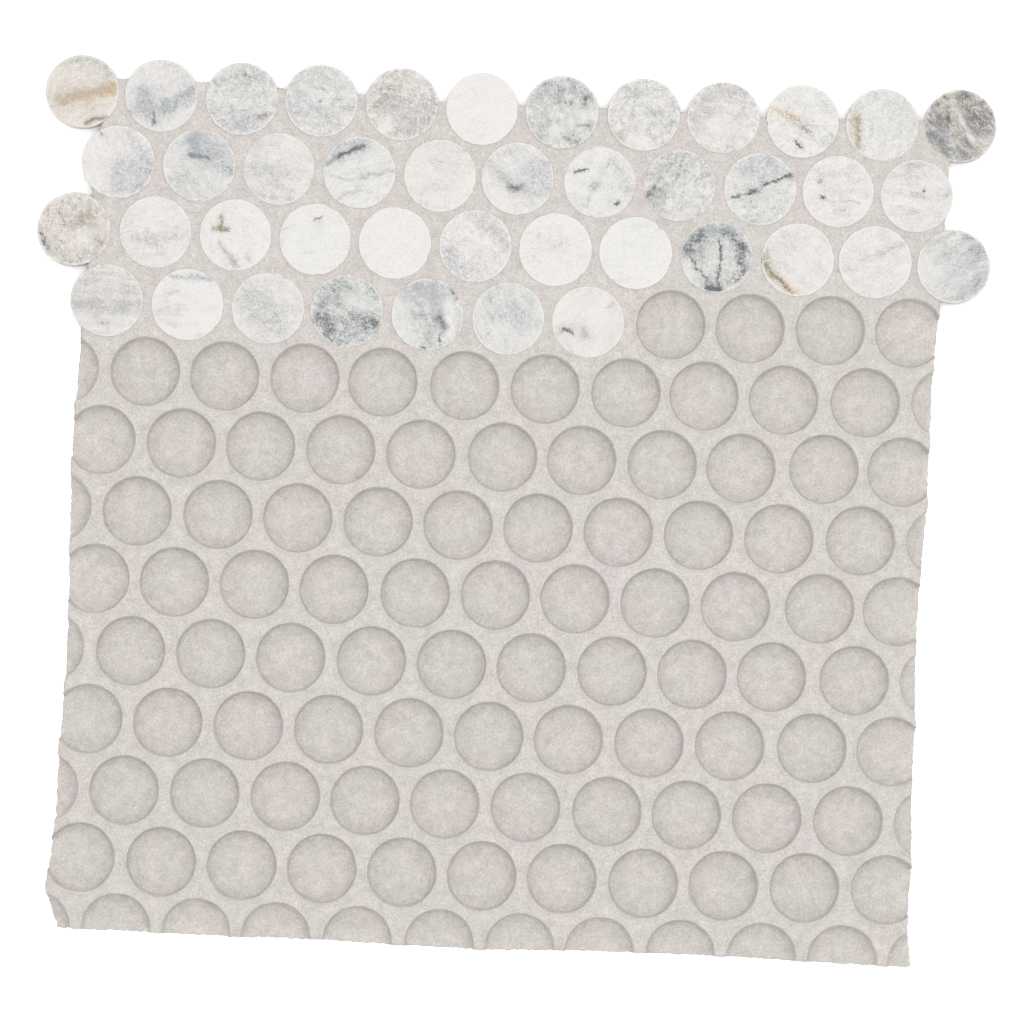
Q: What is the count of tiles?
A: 42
